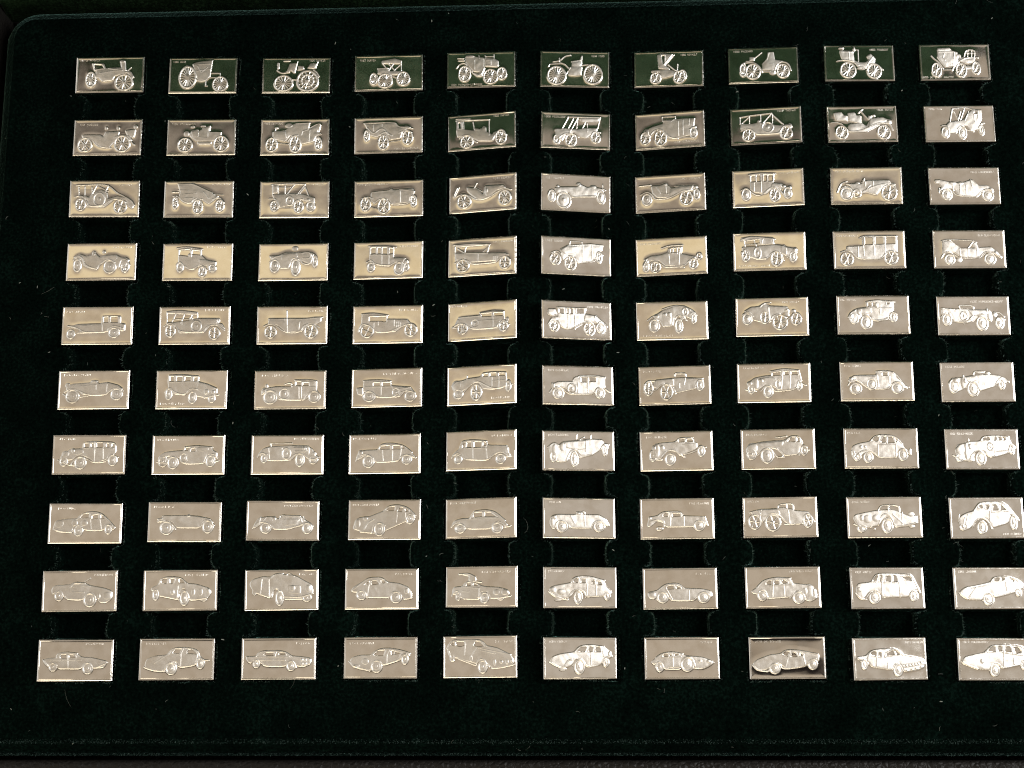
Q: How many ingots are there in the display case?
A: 100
